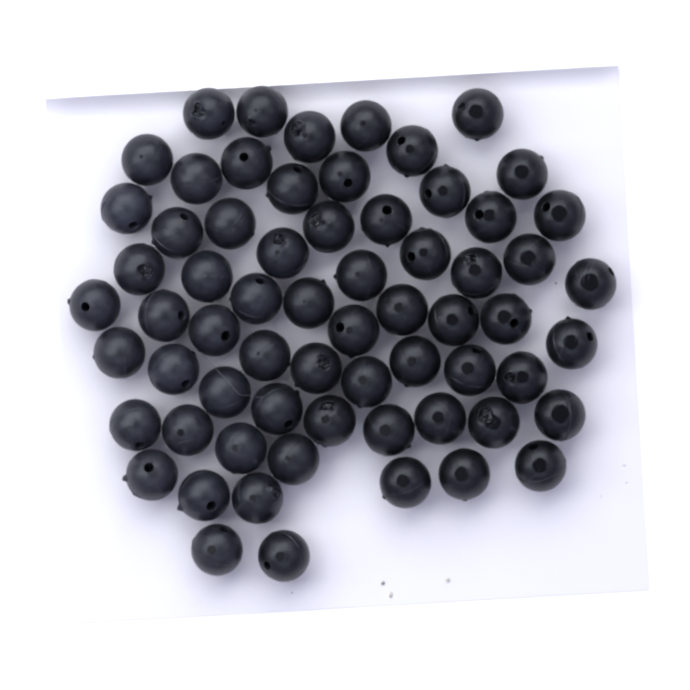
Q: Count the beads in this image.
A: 65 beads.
